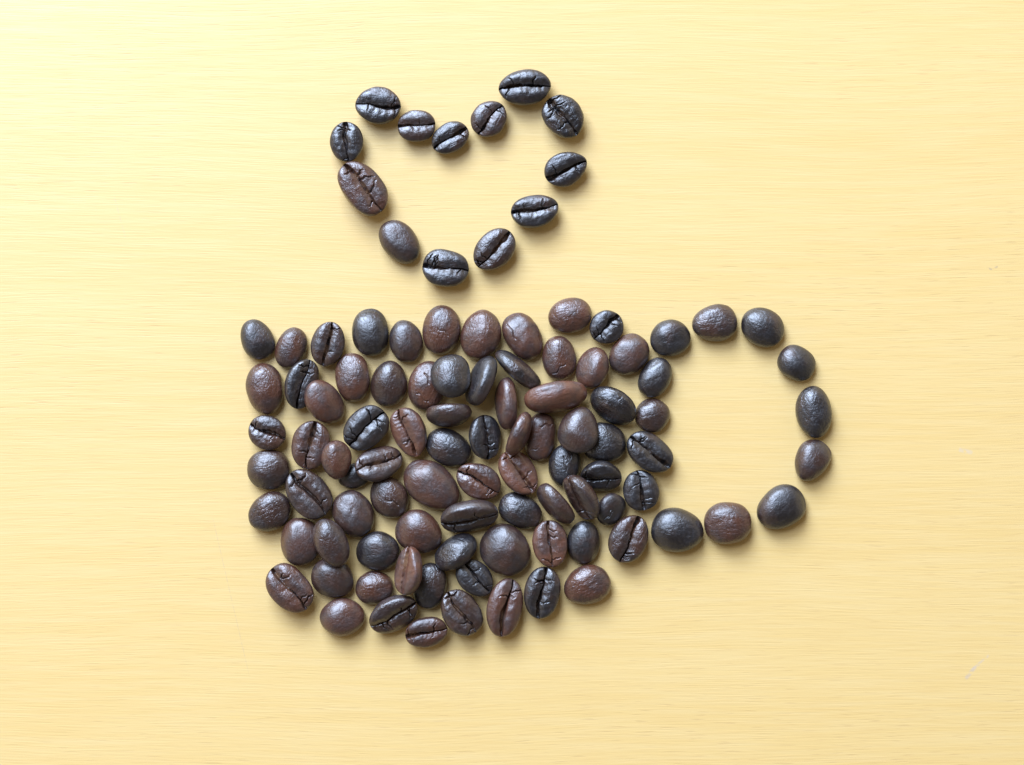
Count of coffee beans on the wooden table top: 102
